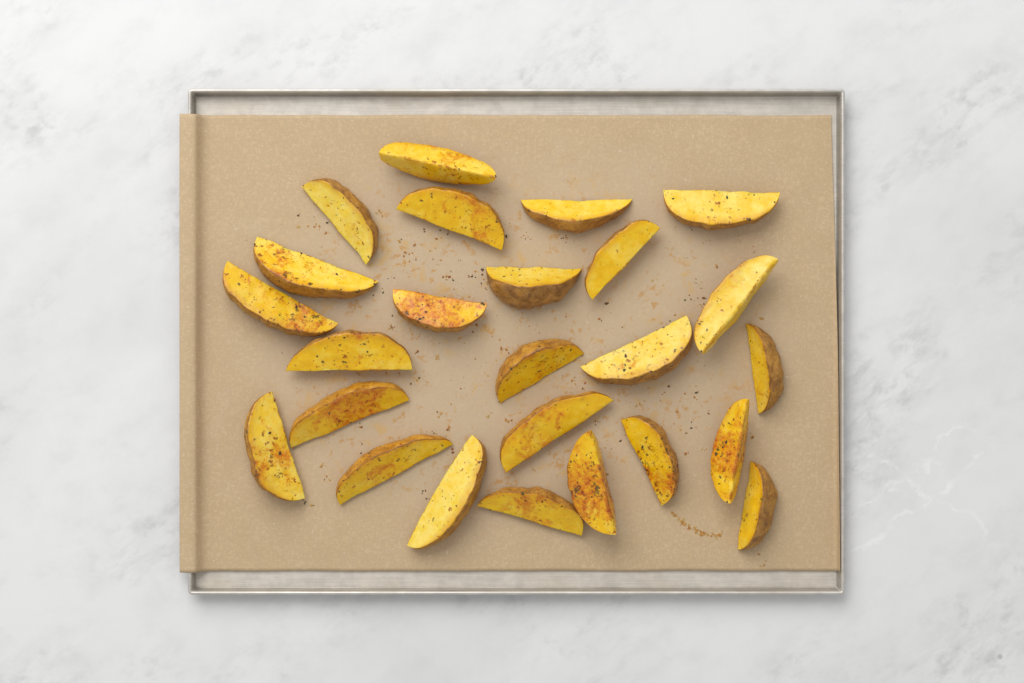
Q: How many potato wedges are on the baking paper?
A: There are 25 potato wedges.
